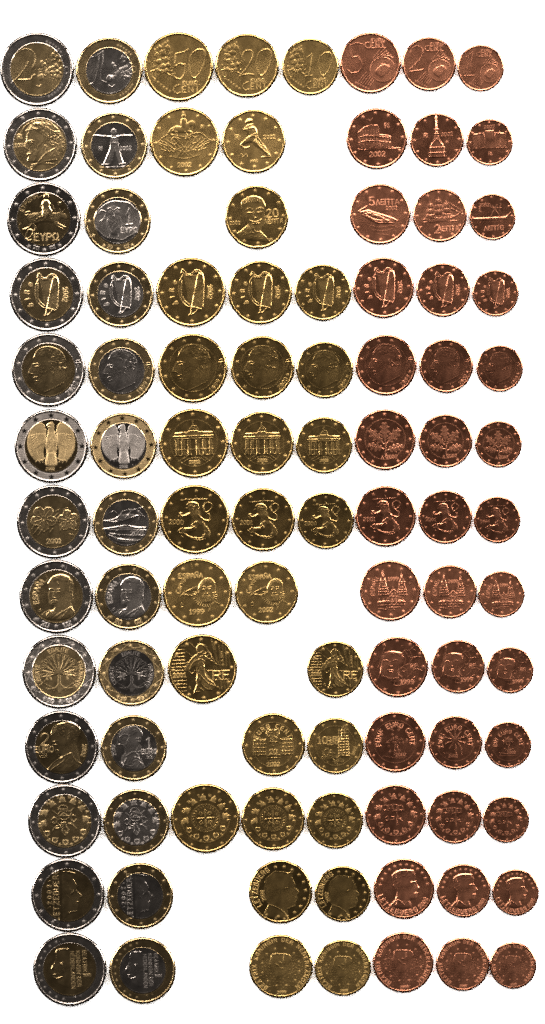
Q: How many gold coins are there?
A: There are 31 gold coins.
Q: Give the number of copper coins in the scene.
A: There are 39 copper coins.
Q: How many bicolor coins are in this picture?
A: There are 26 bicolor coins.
